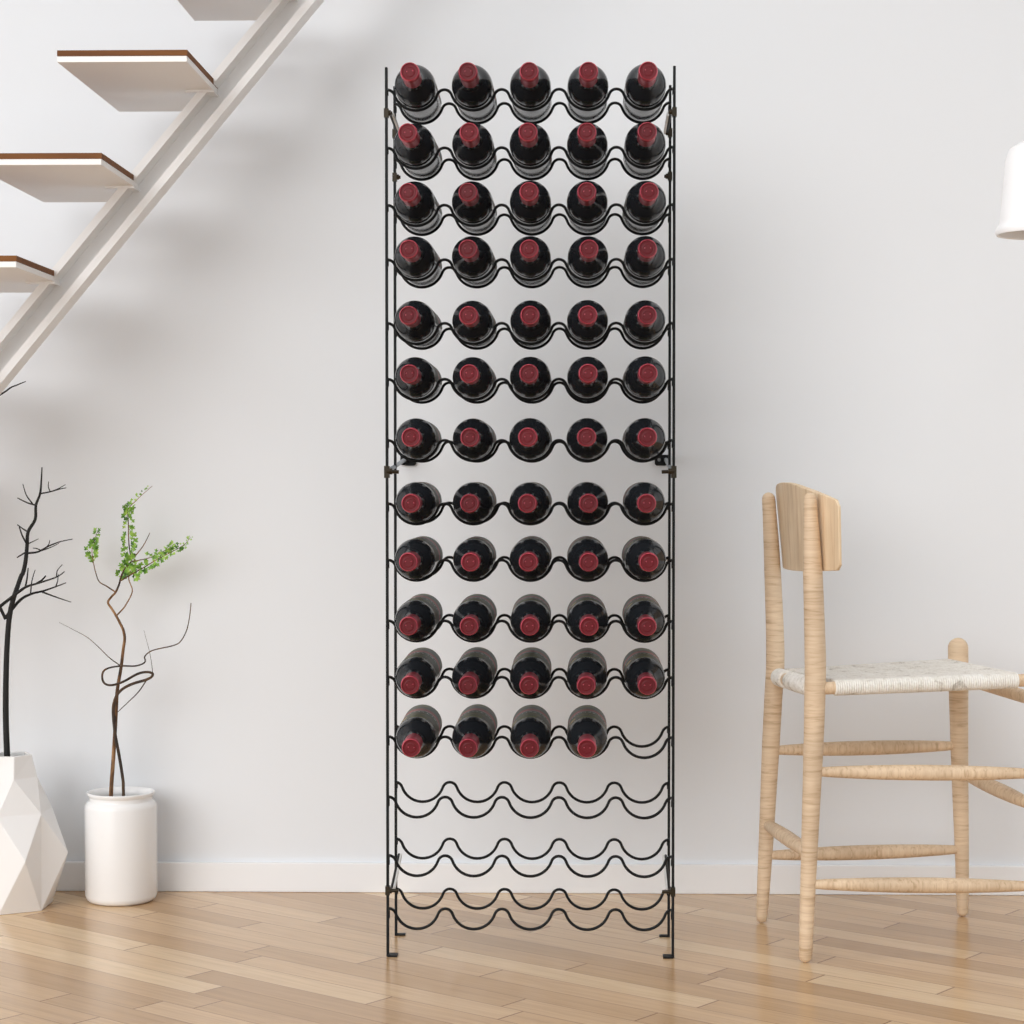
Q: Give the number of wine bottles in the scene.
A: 59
